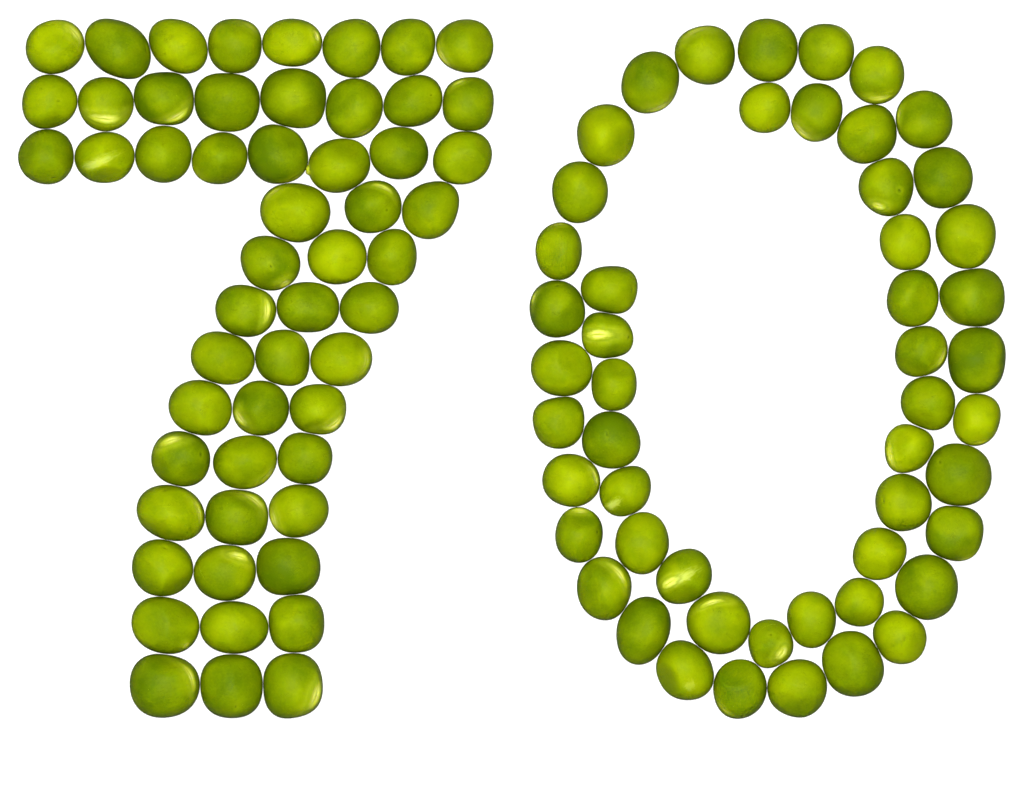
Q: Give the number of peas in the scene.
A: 105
